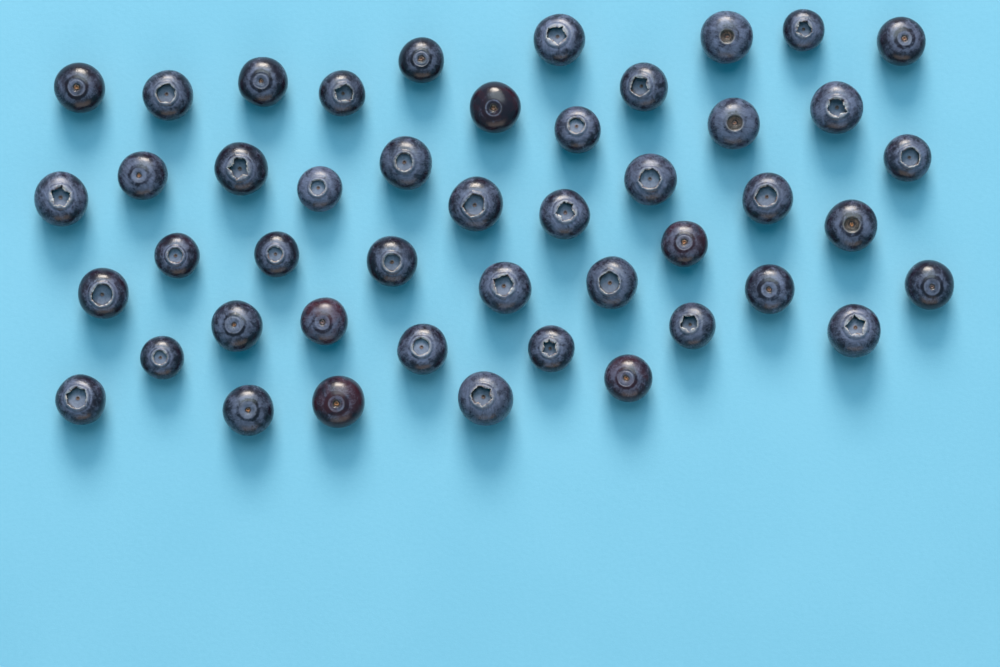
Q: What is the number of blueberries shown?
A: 46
